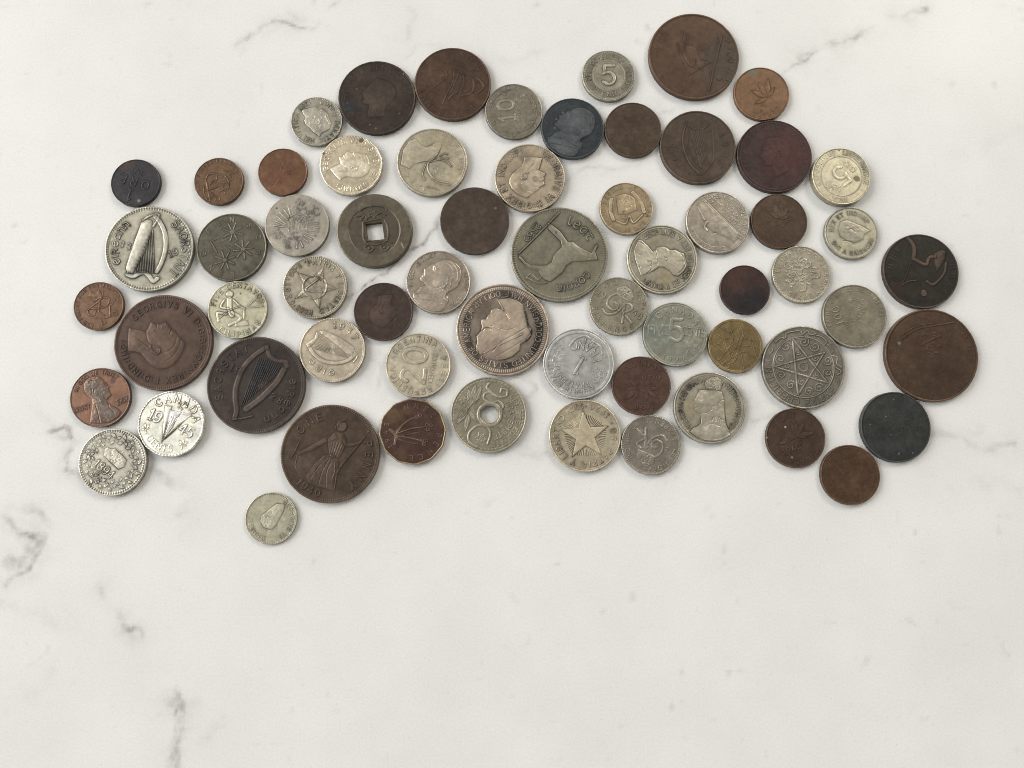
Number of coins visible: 63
